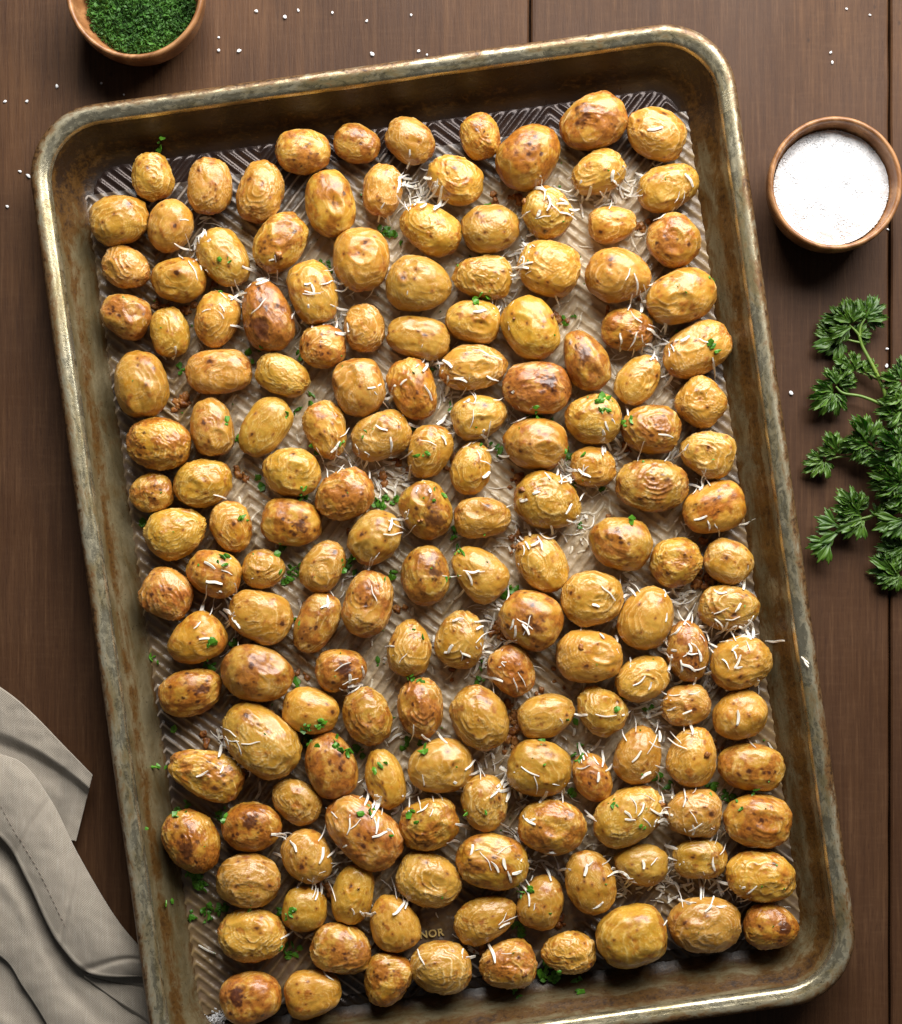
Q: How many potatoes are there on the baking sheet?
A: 160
